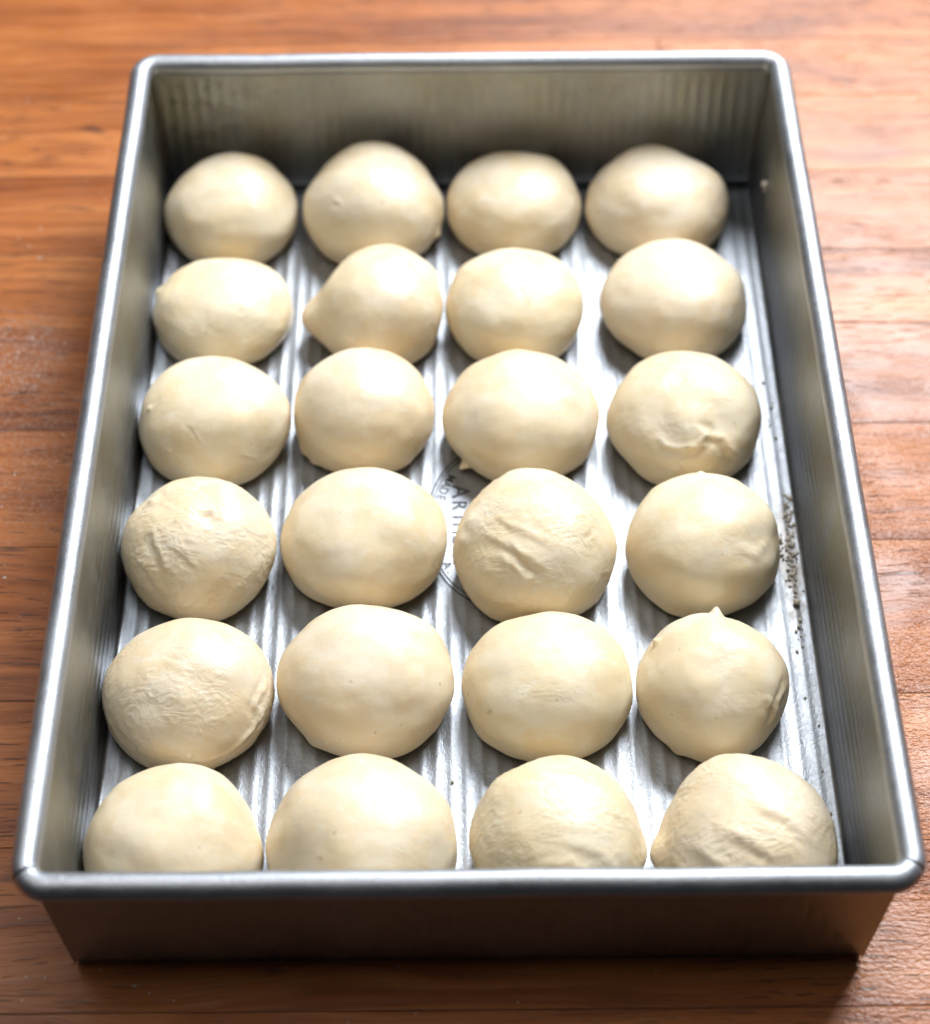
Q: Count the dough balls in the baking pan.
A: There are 24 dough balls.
